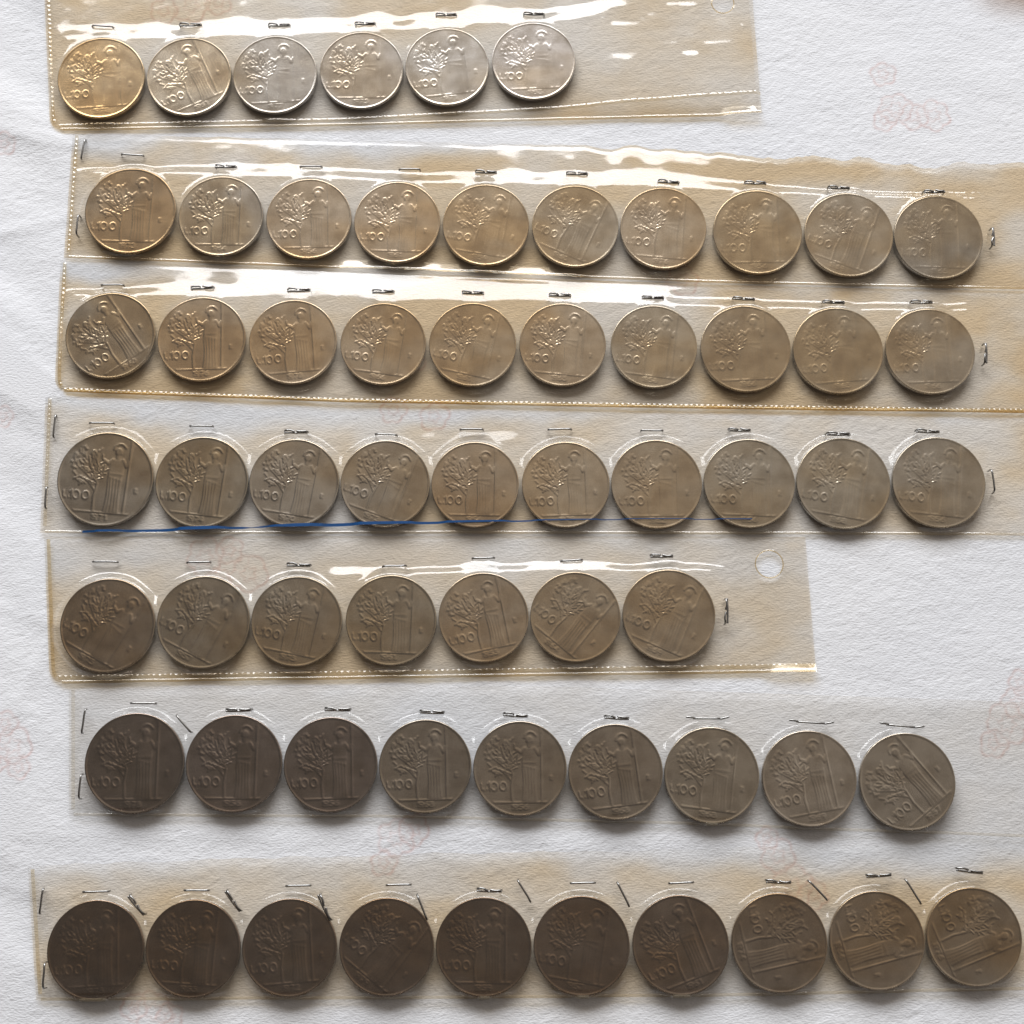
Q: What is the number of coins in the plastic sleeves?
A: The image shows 62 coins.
